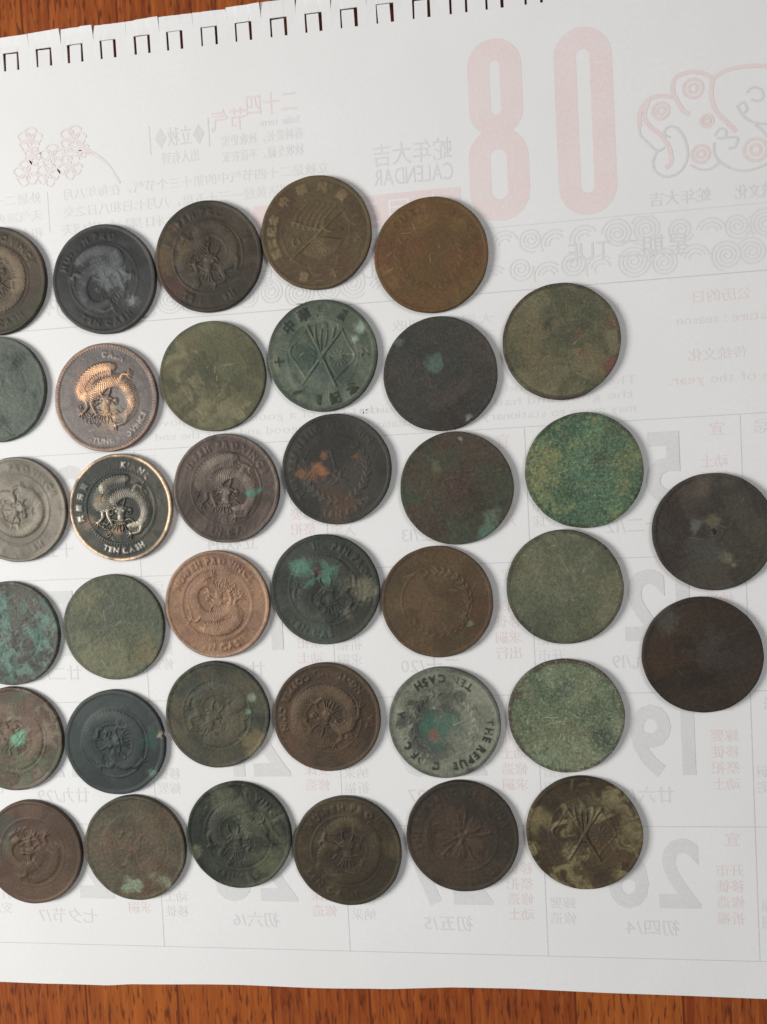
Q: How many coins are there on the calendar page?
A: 37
